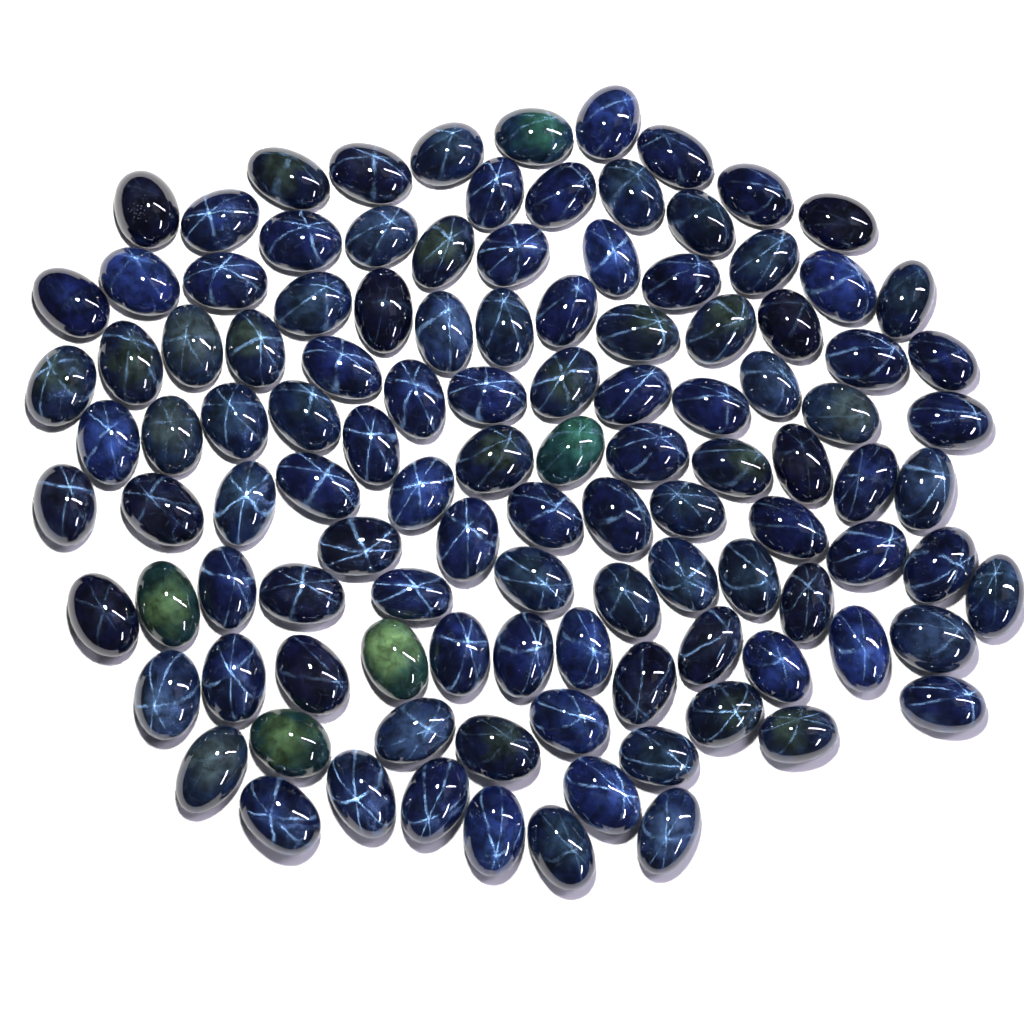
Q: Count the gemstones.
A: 113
